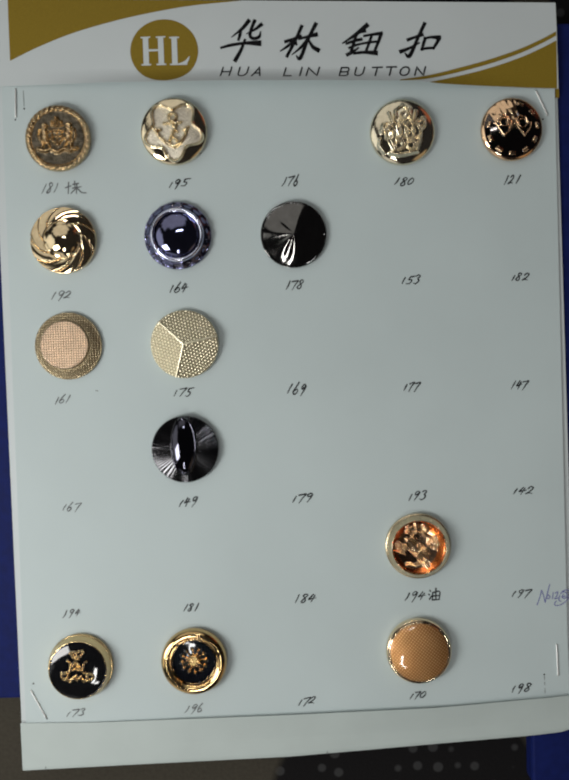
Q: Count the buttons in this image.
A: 14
